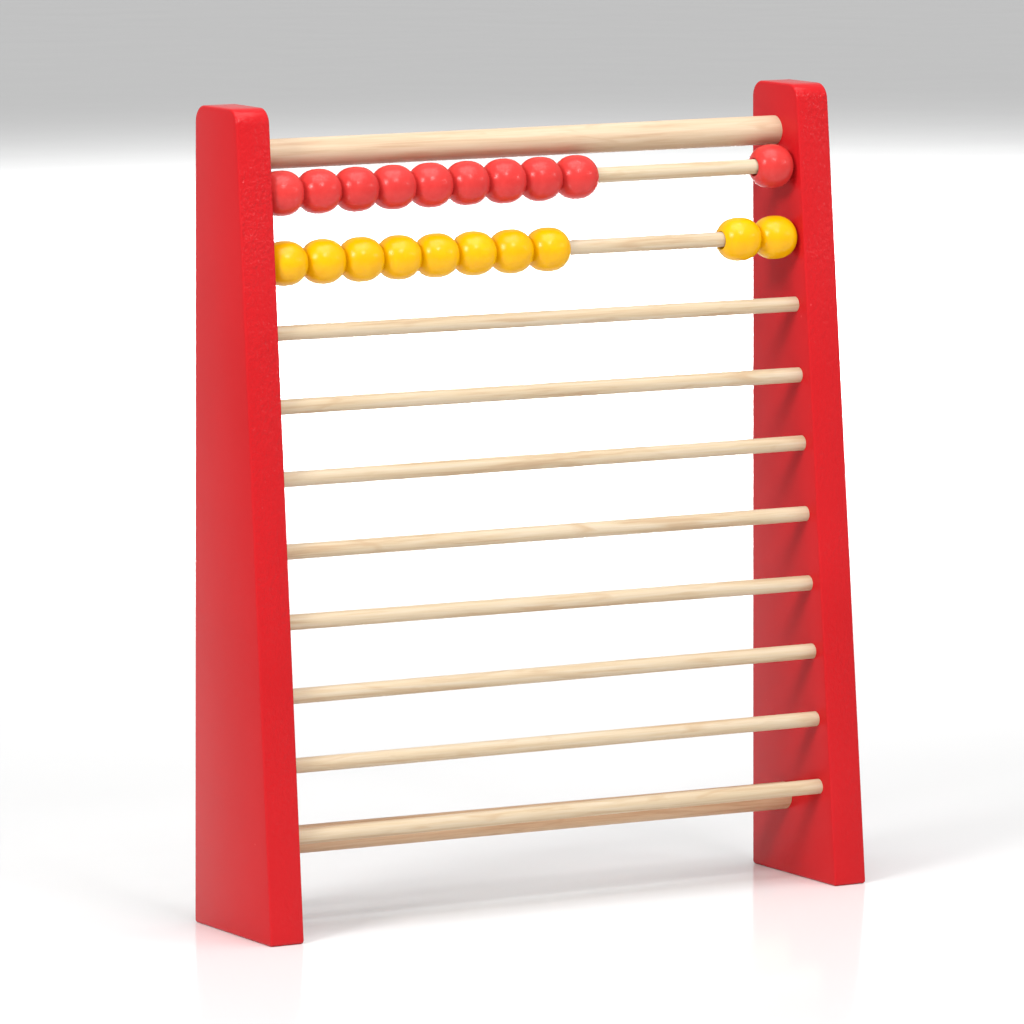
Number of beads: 20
